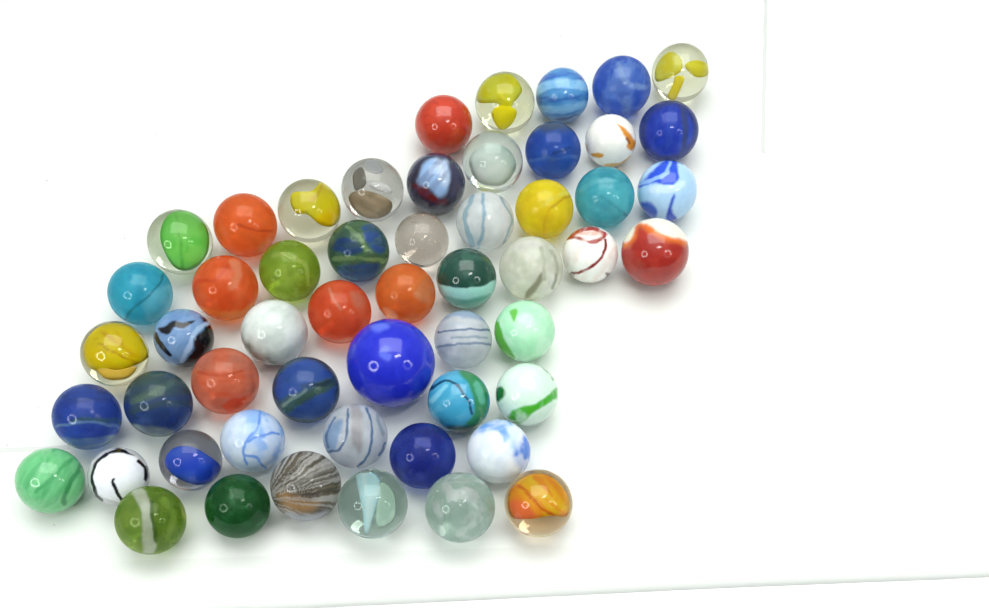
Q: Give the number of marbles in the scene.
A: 54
